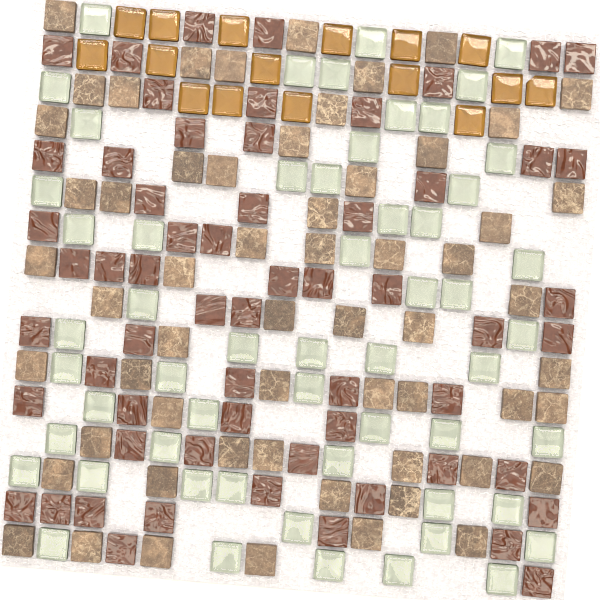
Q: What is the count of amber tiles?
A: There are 16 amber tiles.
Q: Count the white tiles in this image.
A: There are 56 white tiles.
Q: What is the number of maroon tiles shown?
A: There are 60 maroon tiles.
